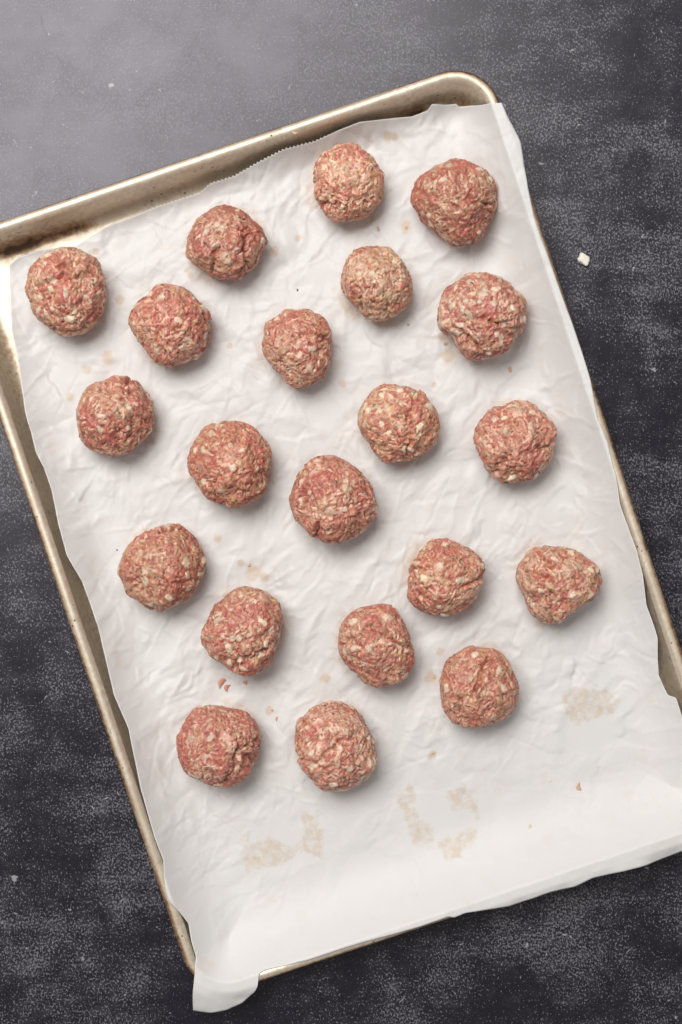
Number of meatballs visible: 21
